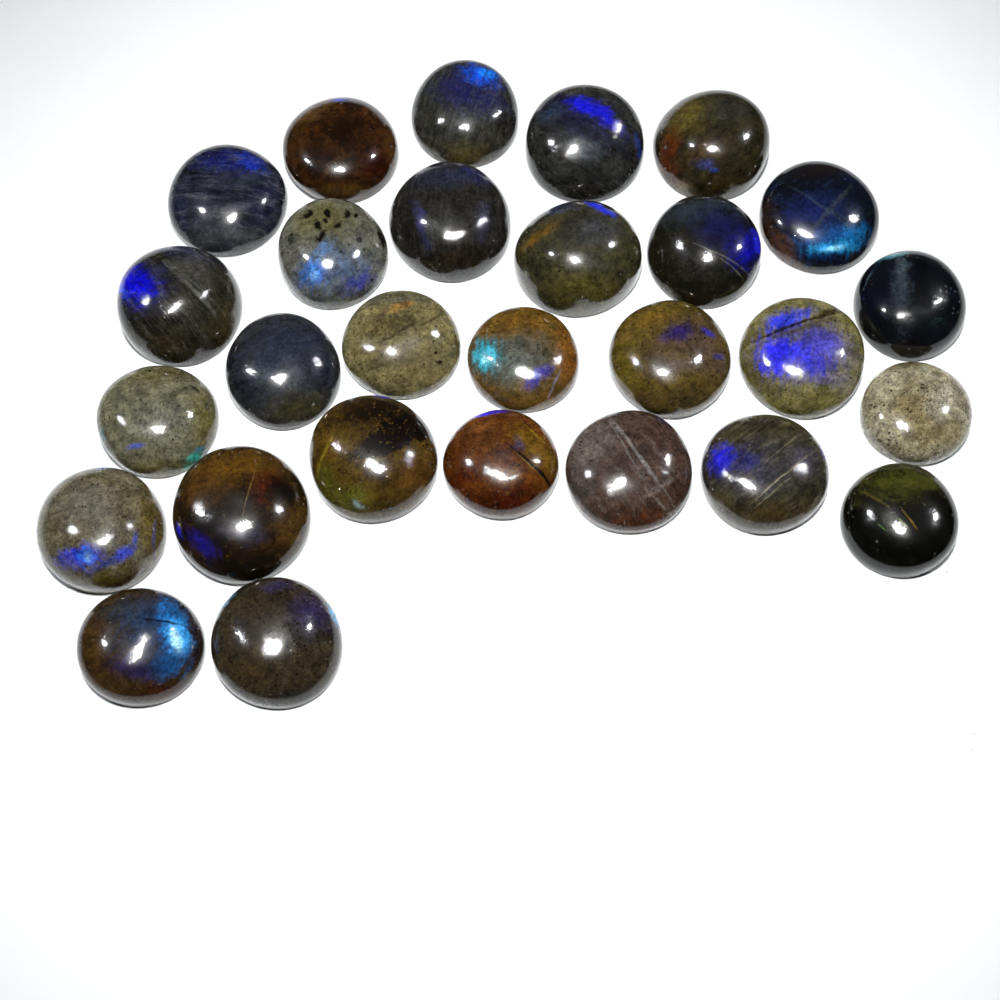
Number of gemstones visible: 28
